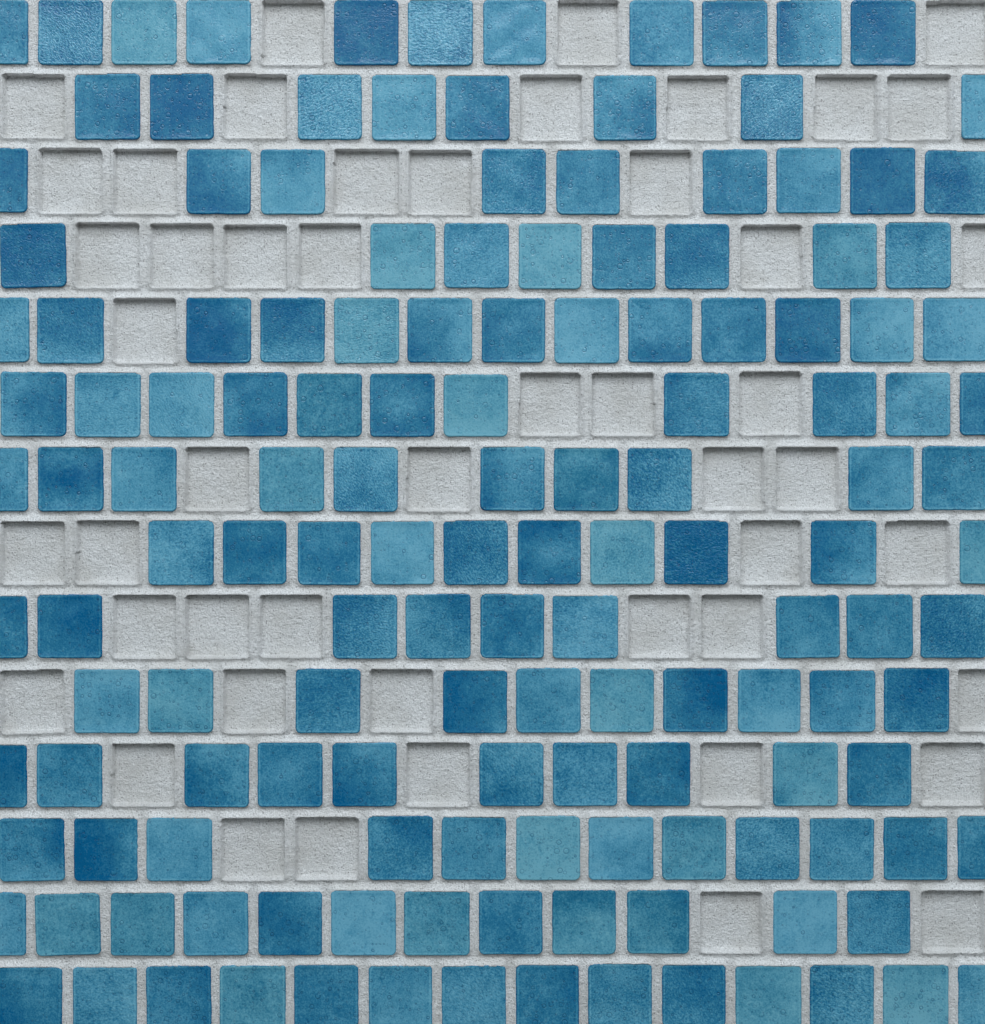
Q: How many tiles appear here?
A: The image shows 147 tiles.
